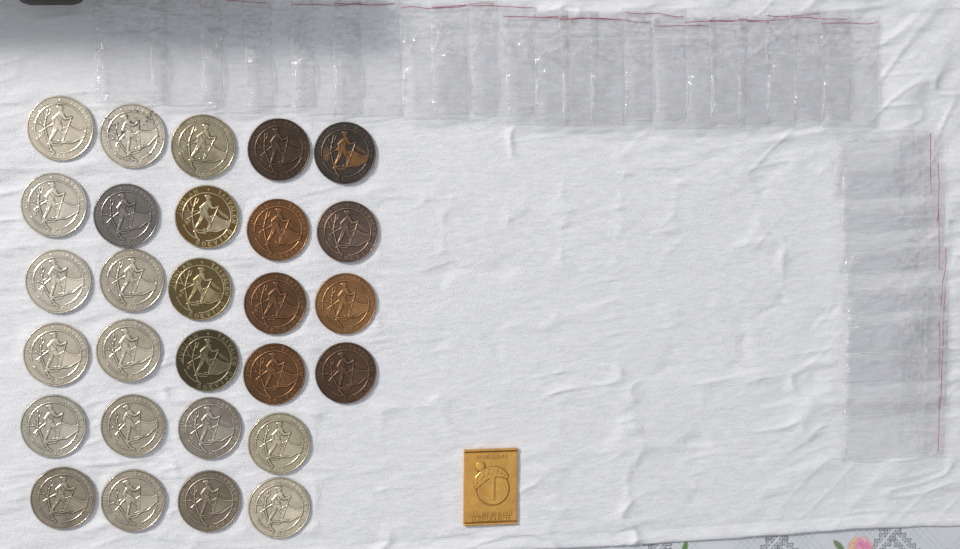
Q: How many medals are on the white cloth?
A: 28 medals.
